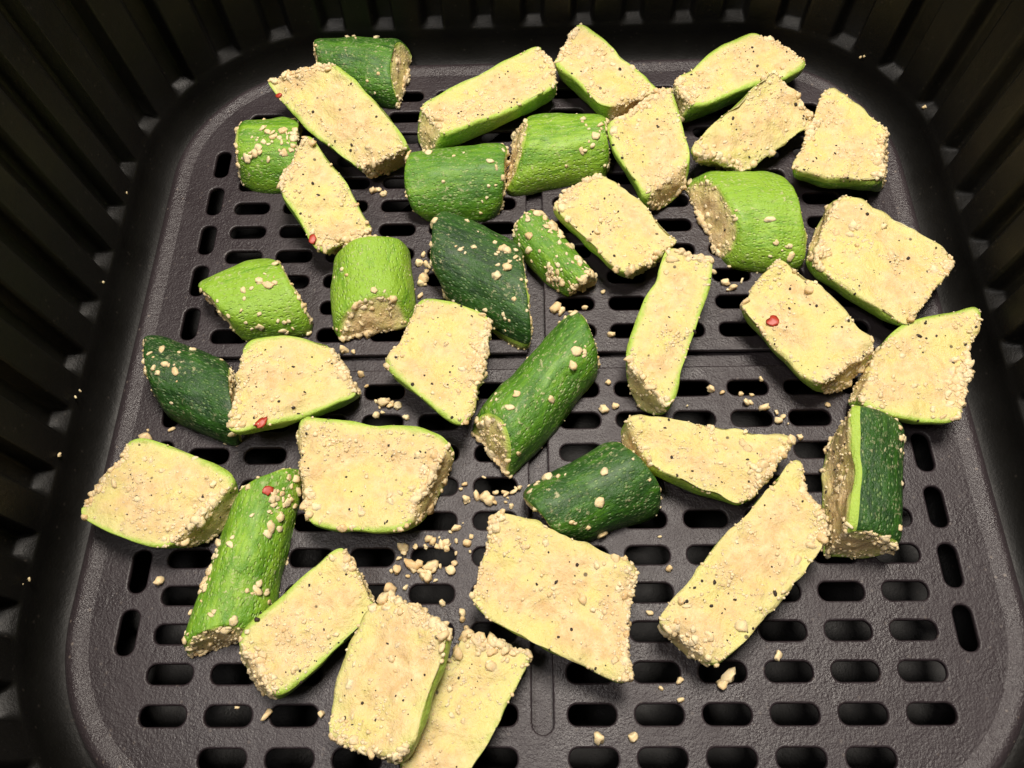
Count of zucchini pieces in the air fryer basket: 37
